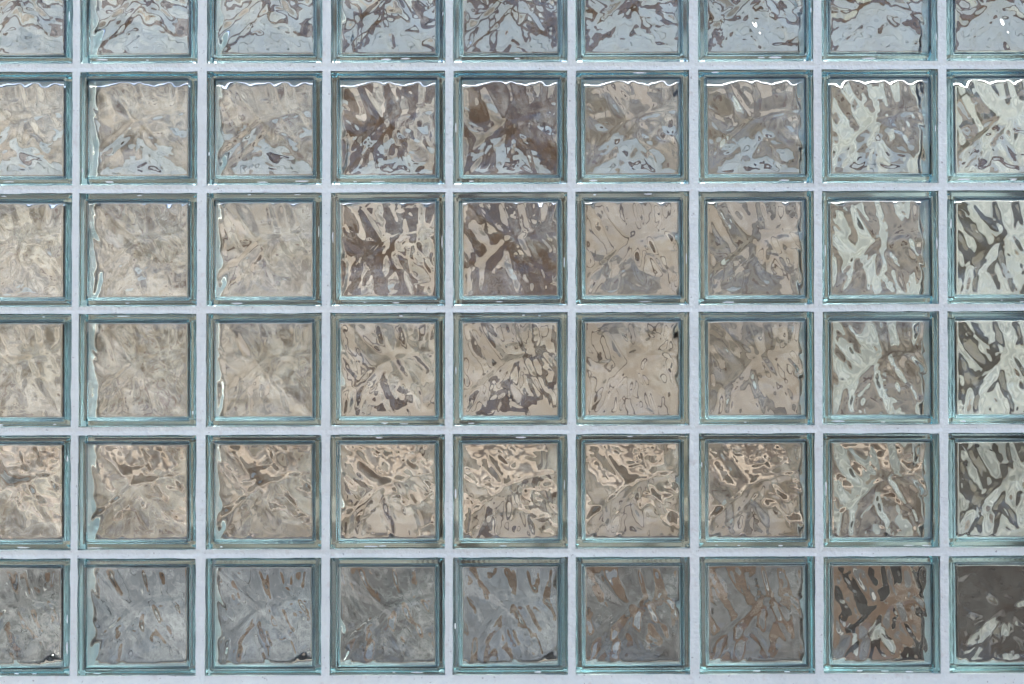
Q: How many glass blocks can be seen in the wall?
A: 54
